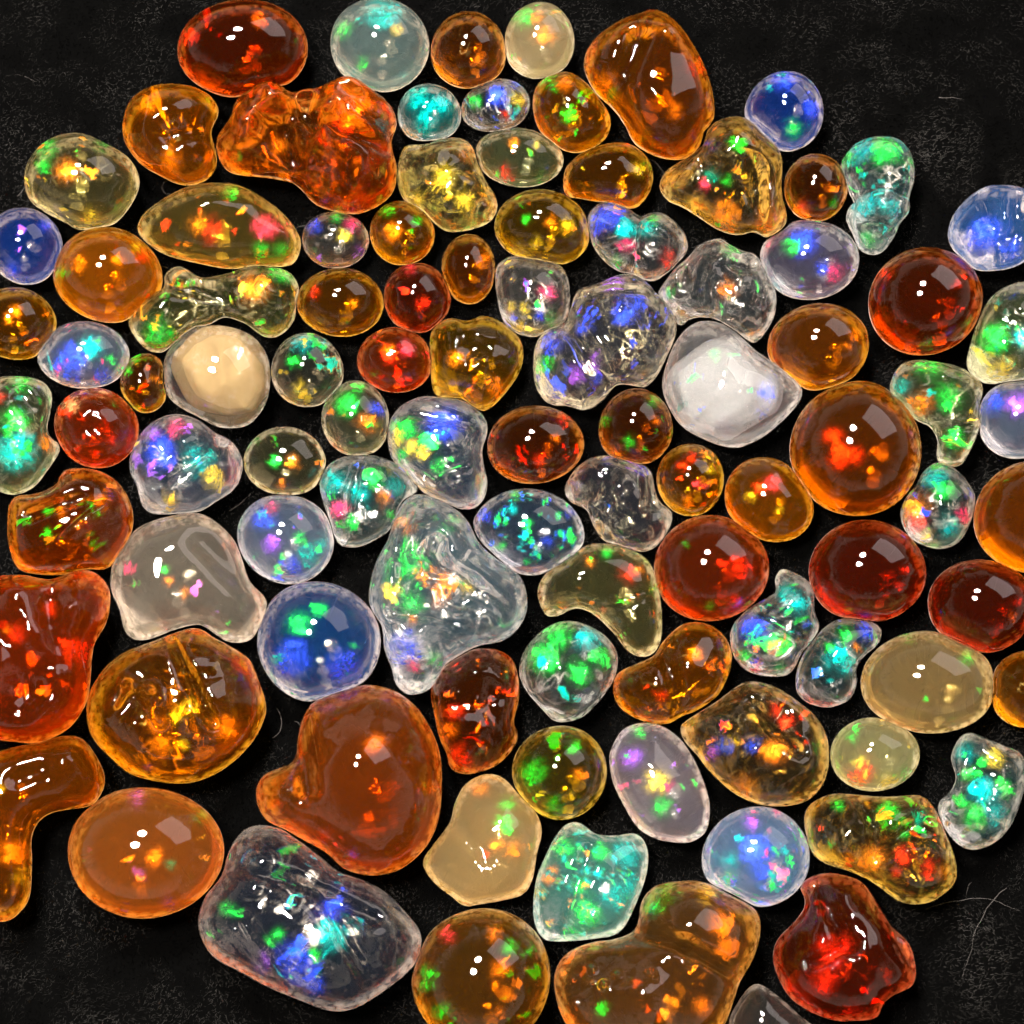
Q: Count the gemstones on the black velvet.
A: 98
